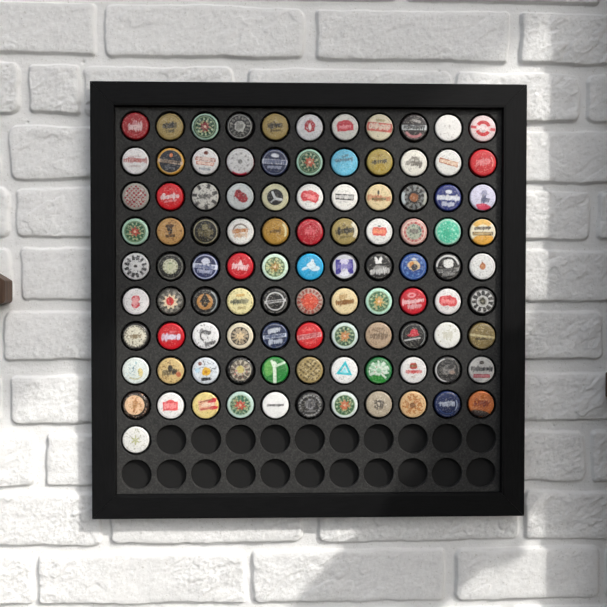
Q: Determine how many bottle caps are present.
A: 100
